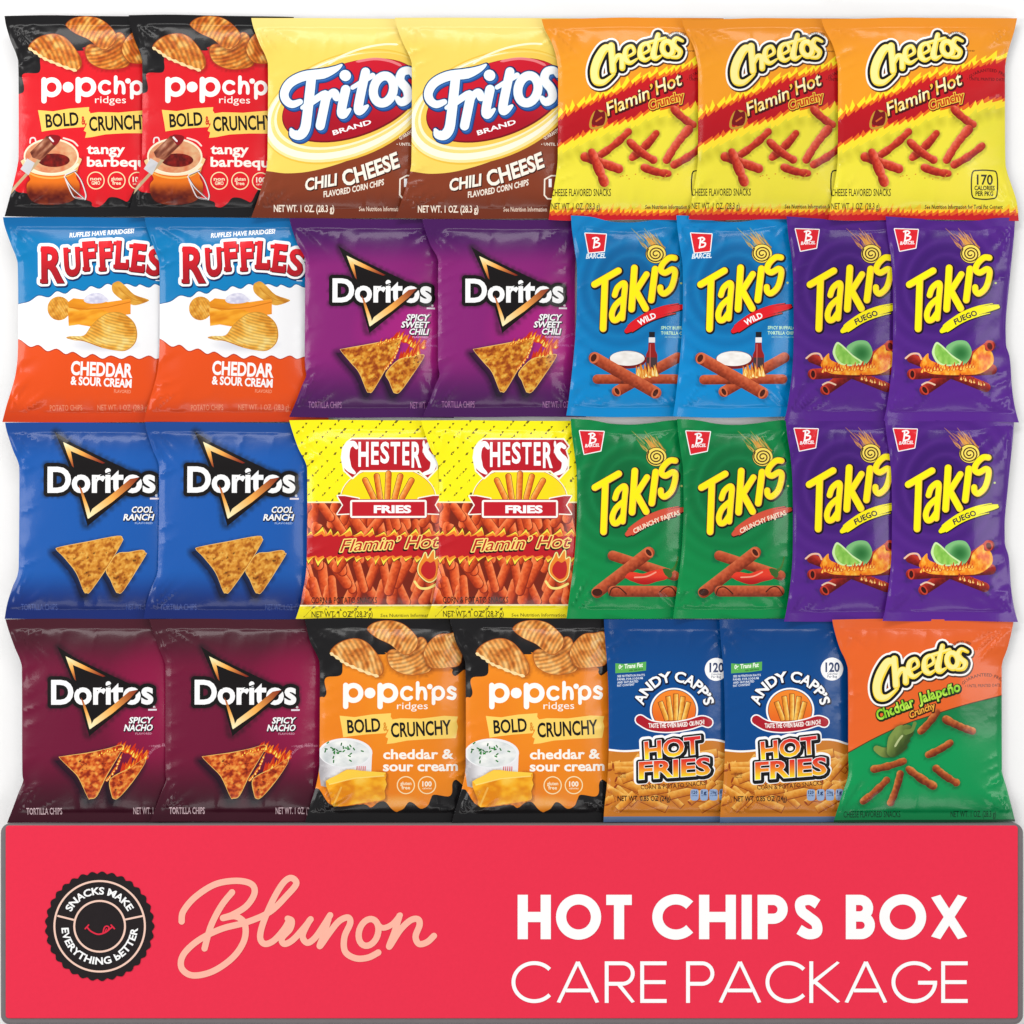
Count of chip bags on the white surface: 30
